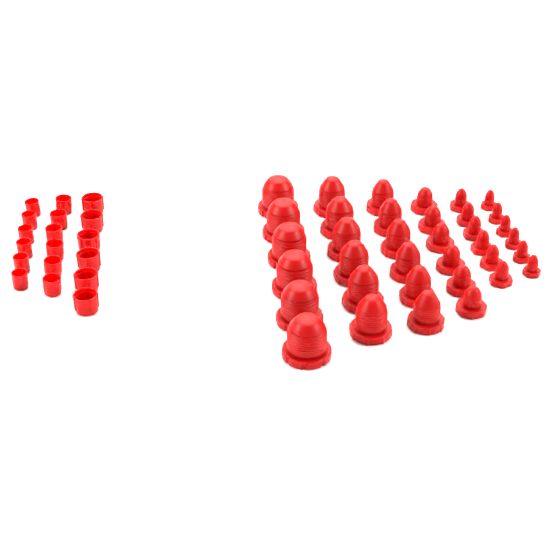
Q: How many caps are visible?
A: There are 18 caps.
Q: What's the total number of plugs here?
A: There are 36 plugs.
